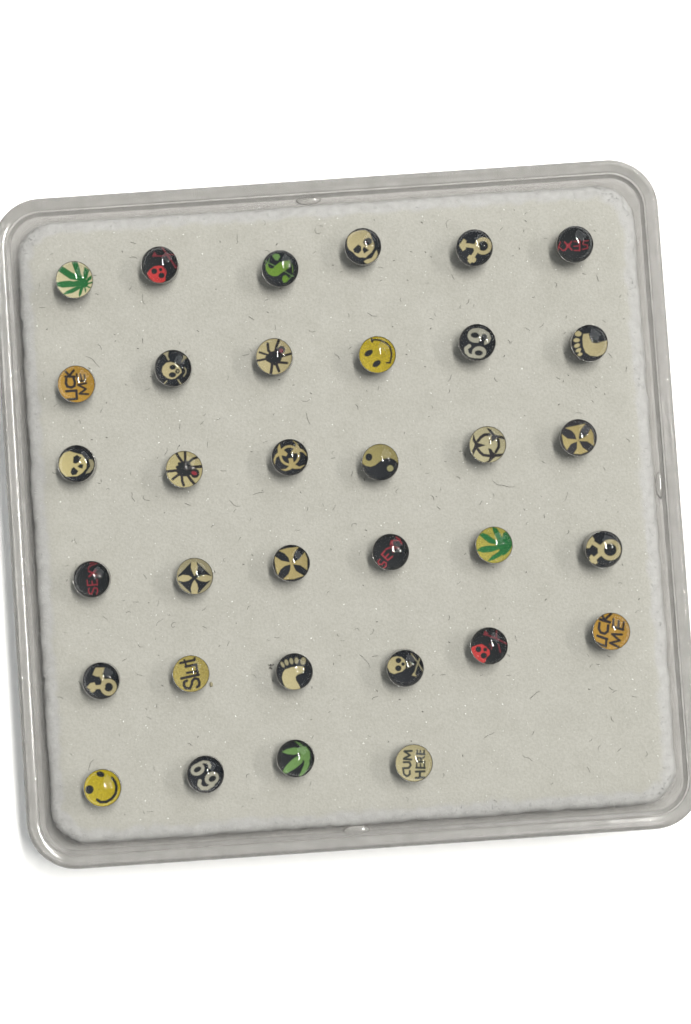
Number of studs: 34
